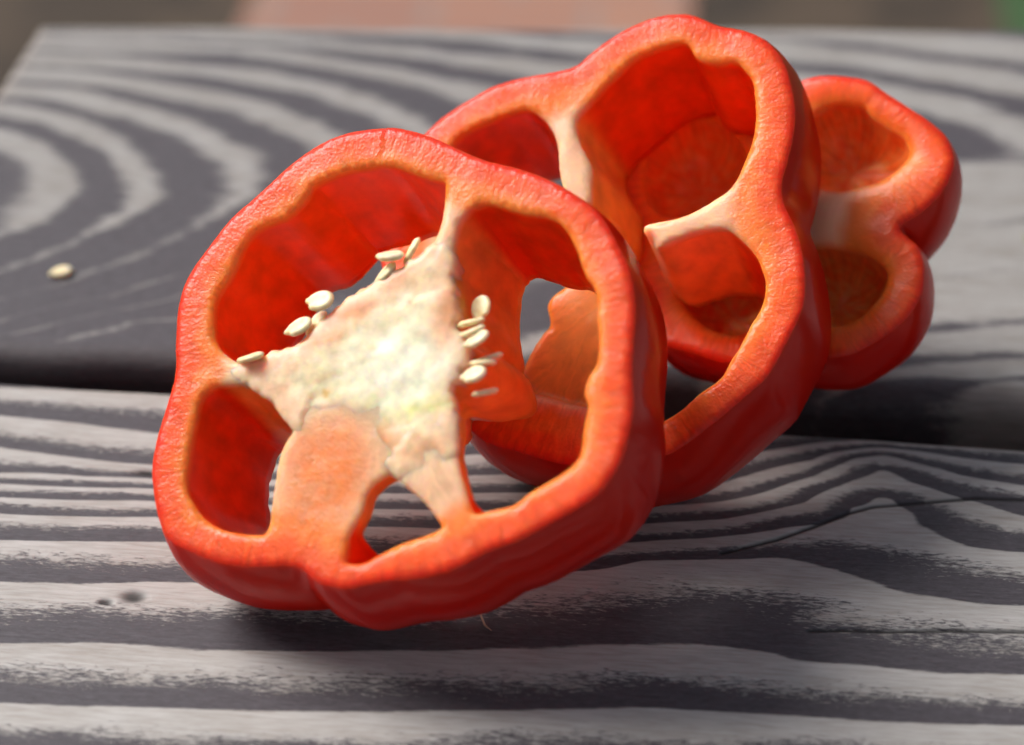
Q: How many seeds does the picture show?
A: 16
